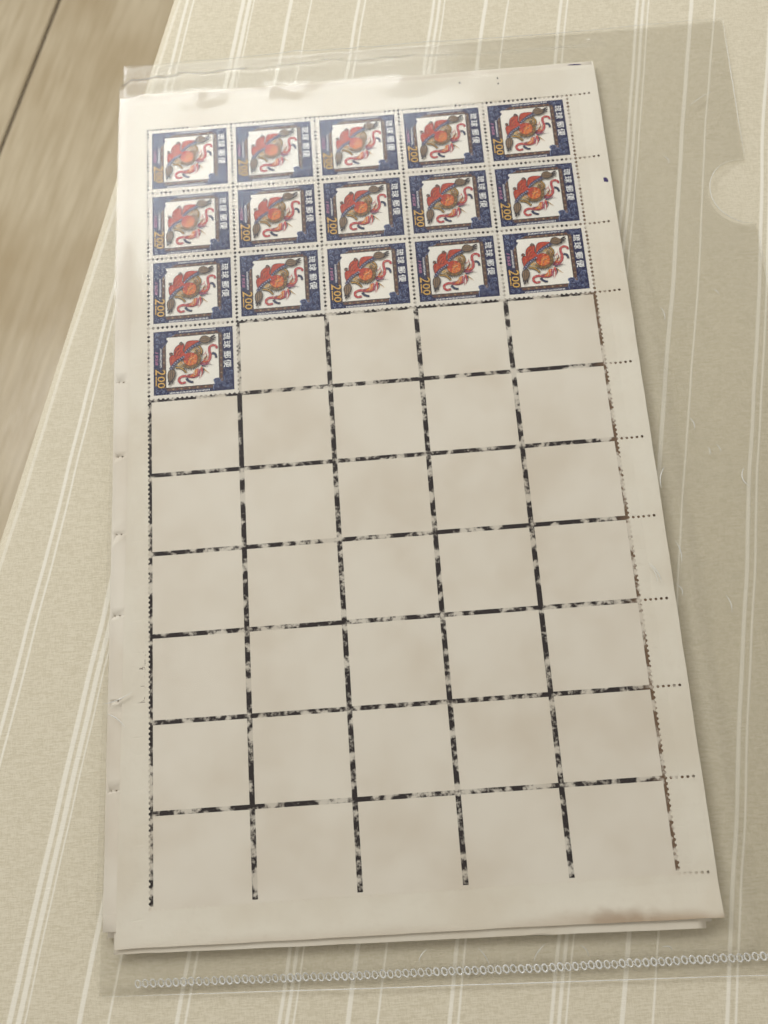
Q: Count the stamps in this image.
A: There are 16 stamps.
